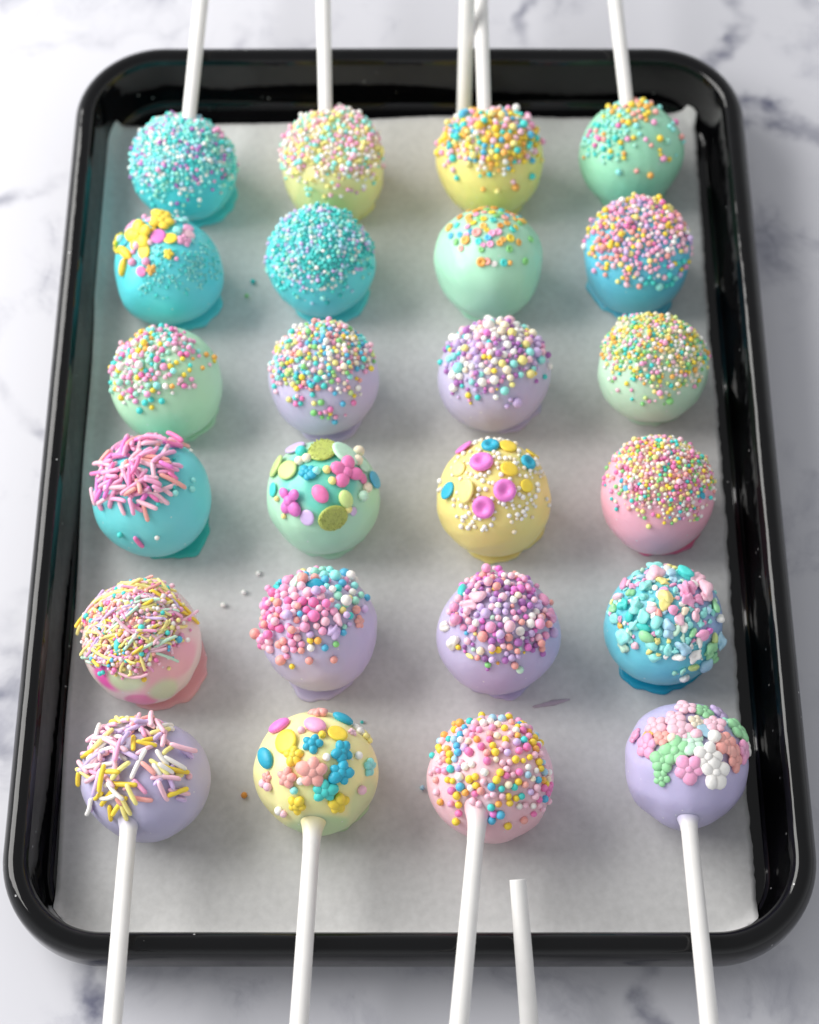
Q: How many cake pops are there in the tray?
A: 24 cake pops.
